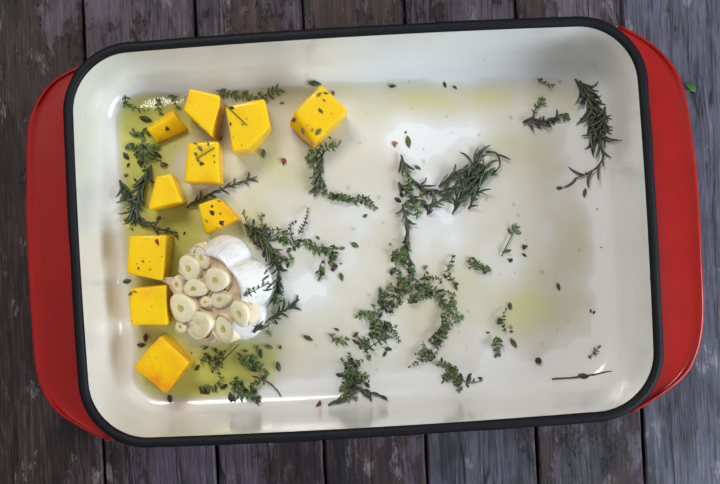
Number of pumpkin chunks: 10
